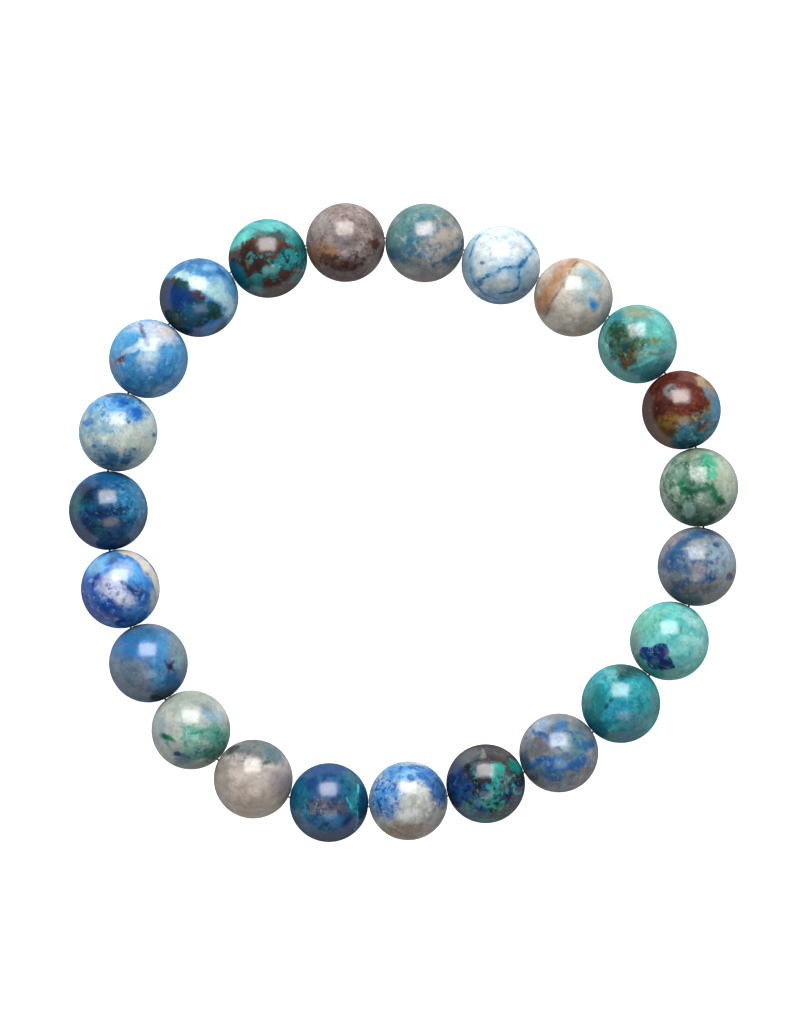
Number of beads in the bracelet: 23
